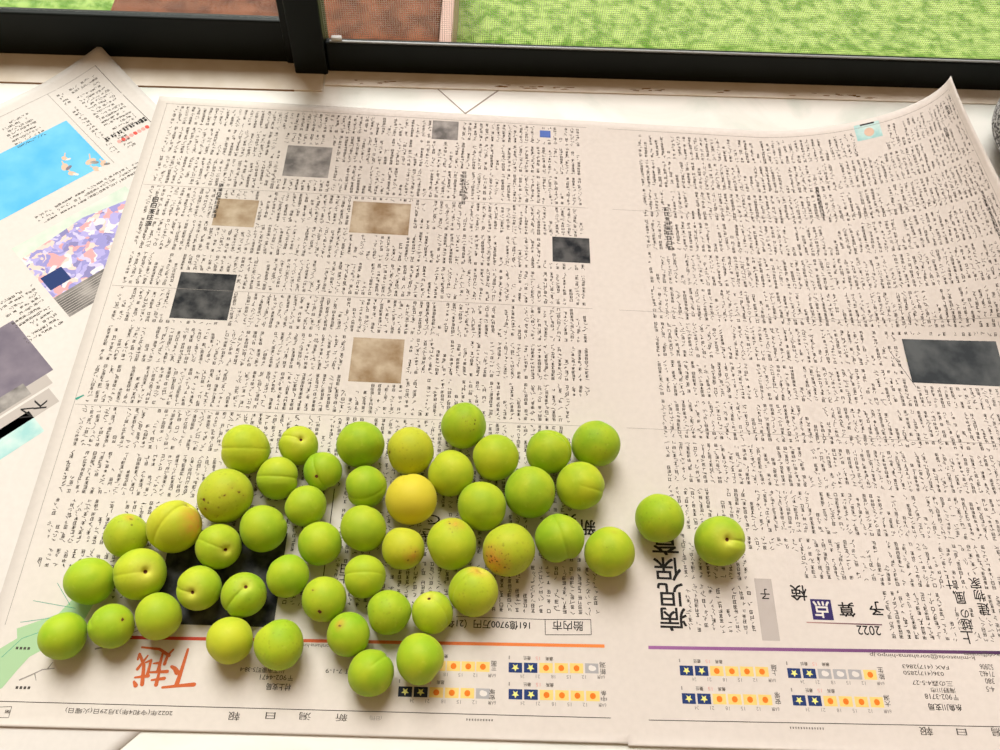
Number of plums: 49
